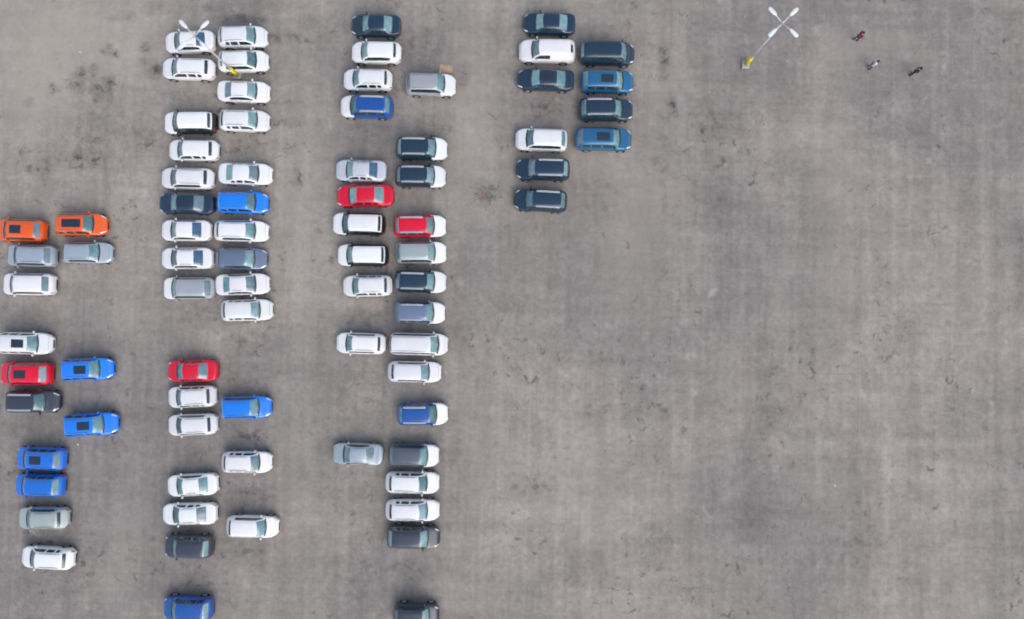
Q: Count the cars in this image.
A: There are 79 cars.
